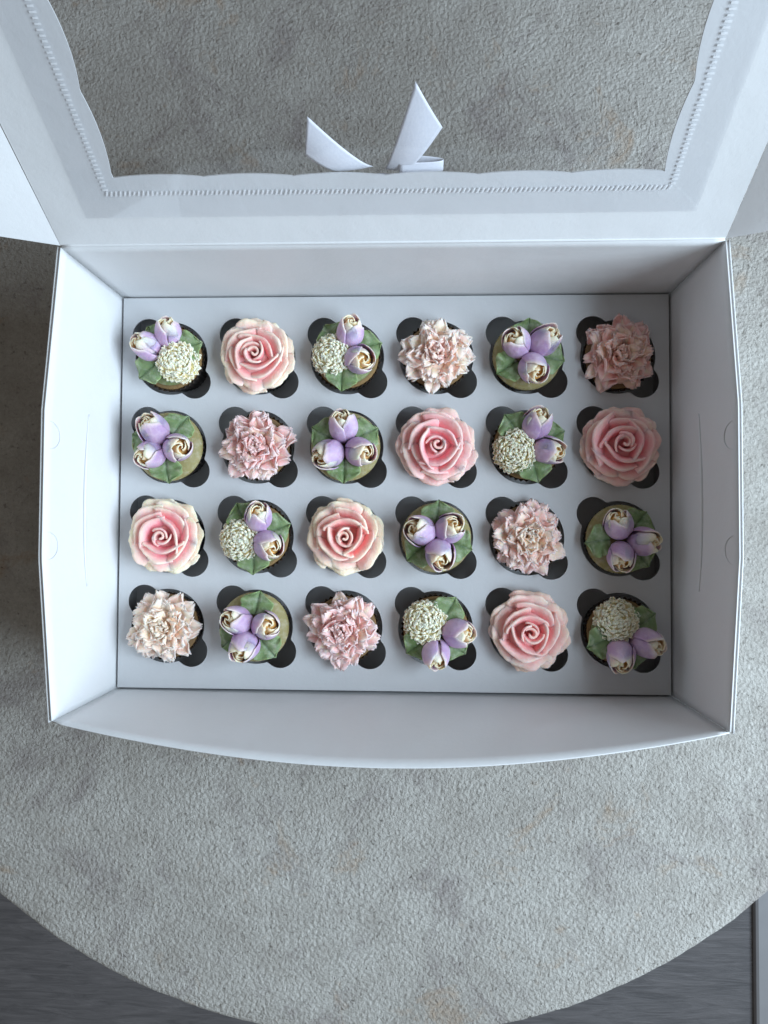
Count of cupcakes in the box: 24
